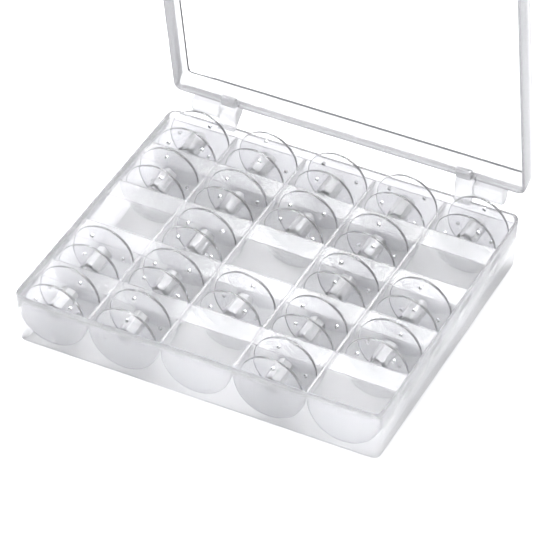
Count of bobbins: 20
